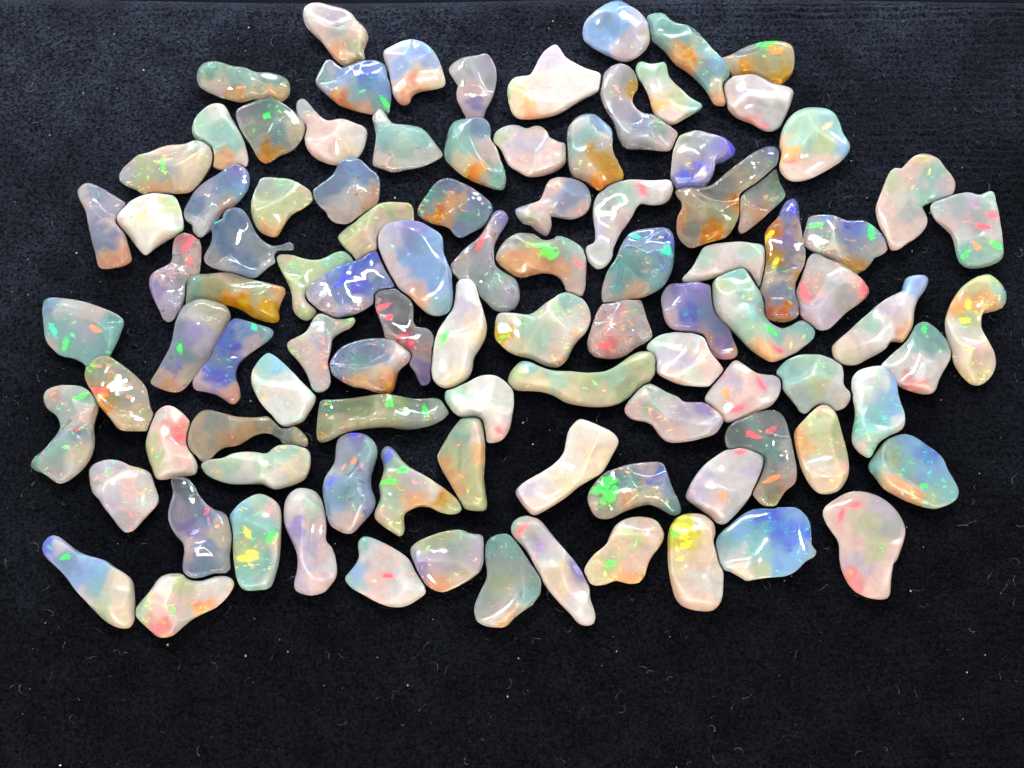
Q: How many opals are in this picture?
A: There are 99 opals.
